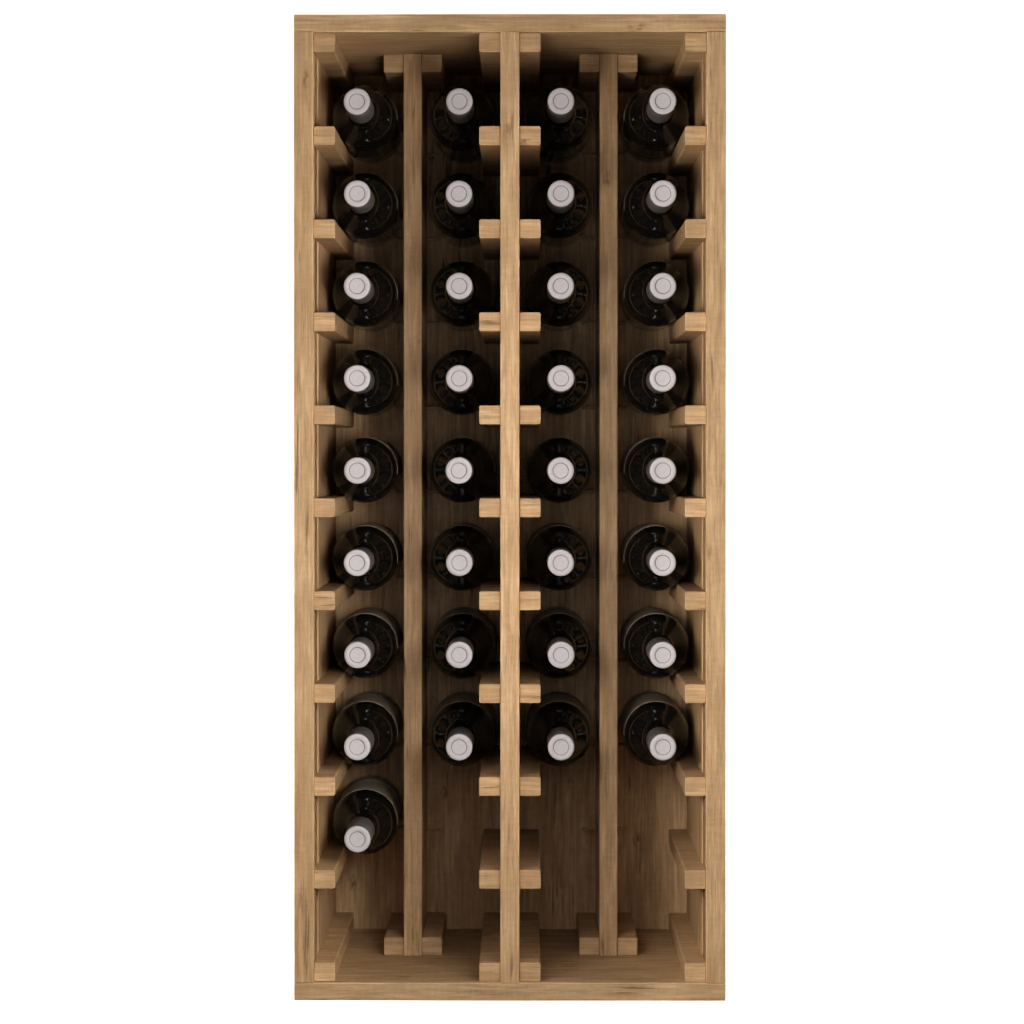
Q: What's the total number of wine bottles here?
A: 33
